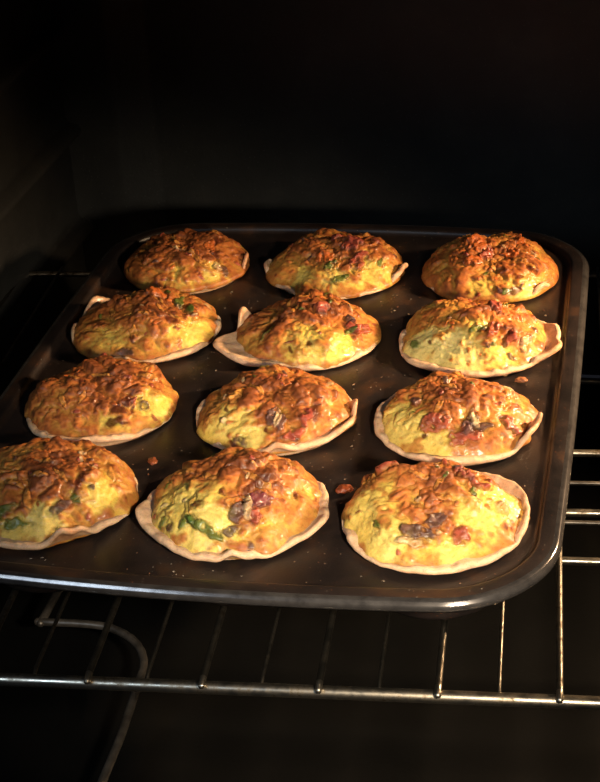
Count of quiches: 12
